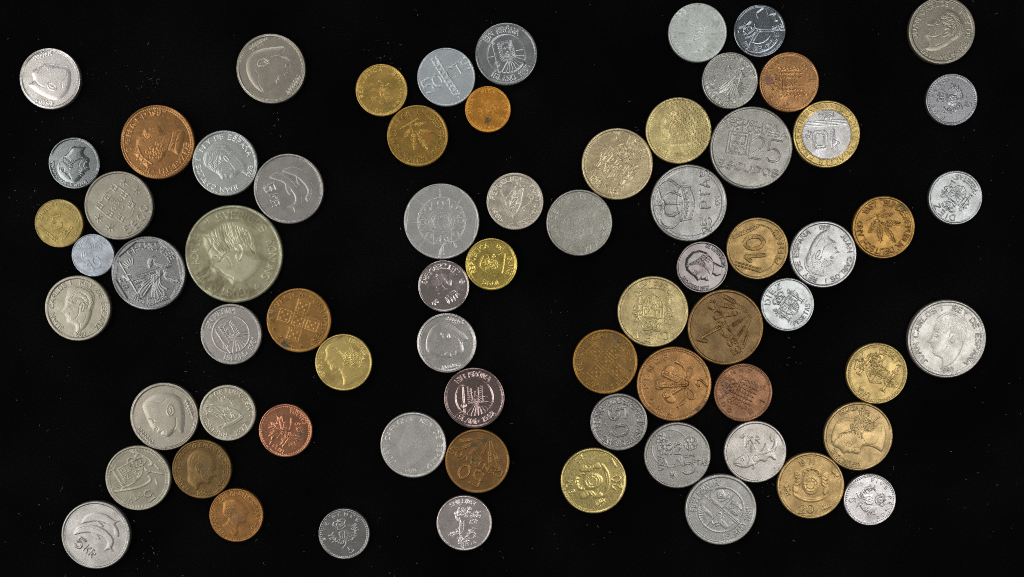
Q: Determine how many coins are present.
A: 70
